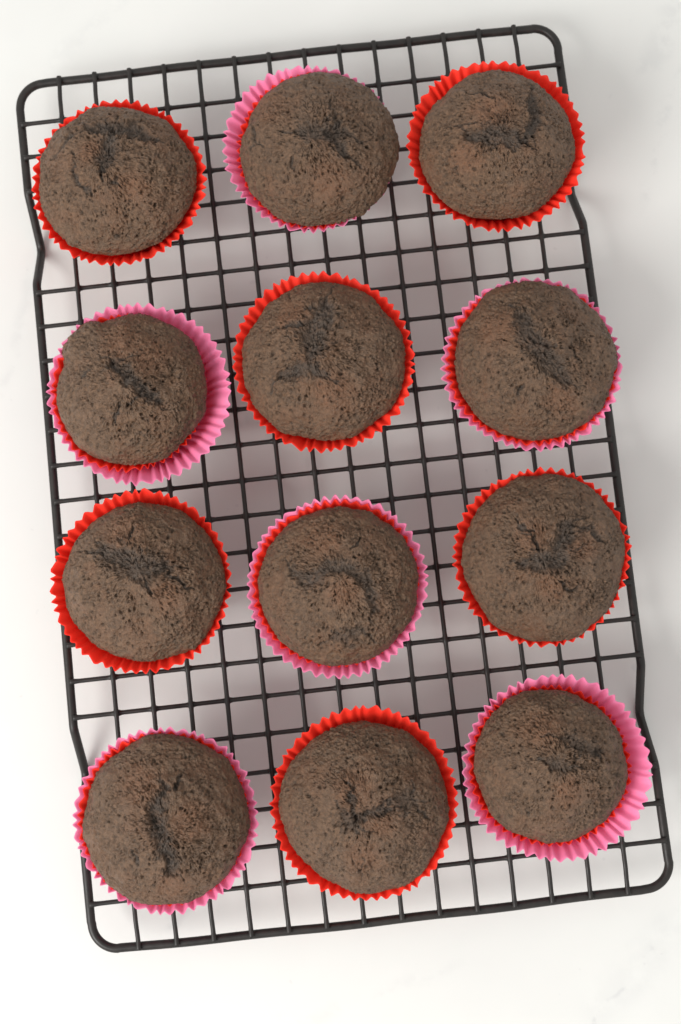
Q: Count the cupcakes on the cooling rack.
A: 12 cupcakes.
